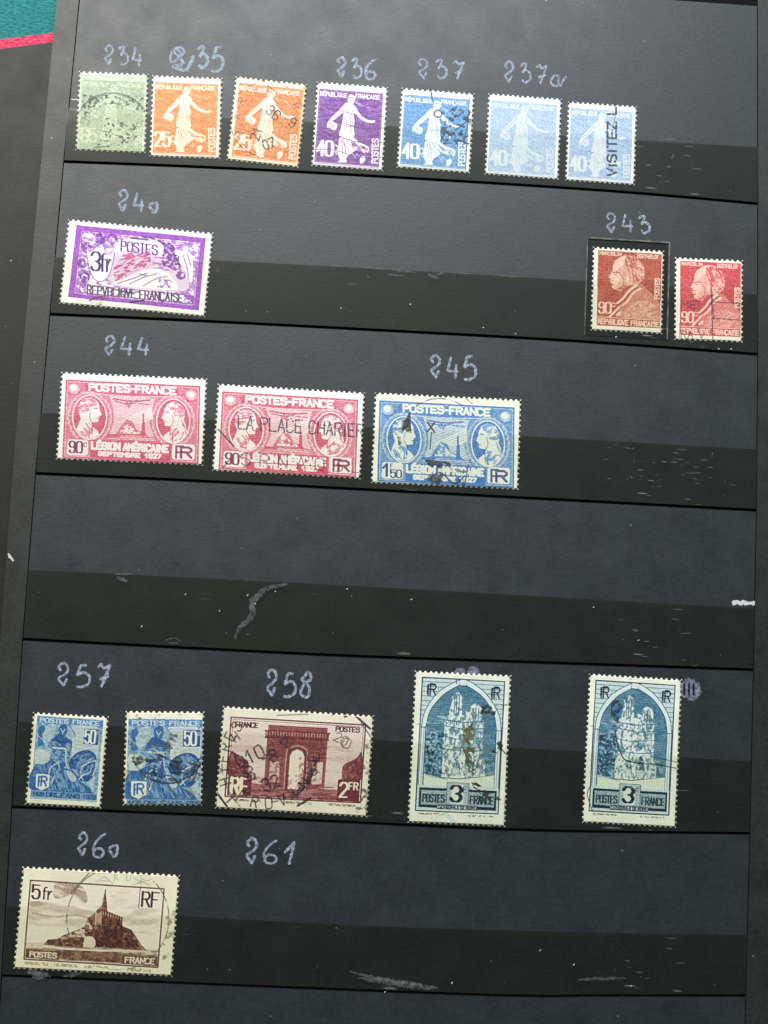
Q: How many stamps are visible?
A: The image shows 19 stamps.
